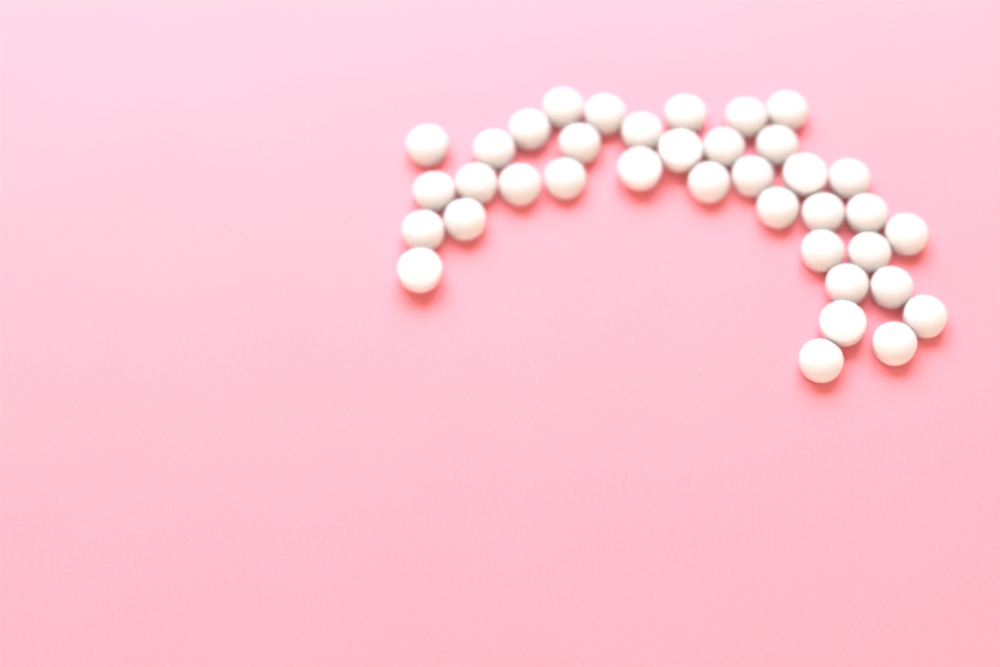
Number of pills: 37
